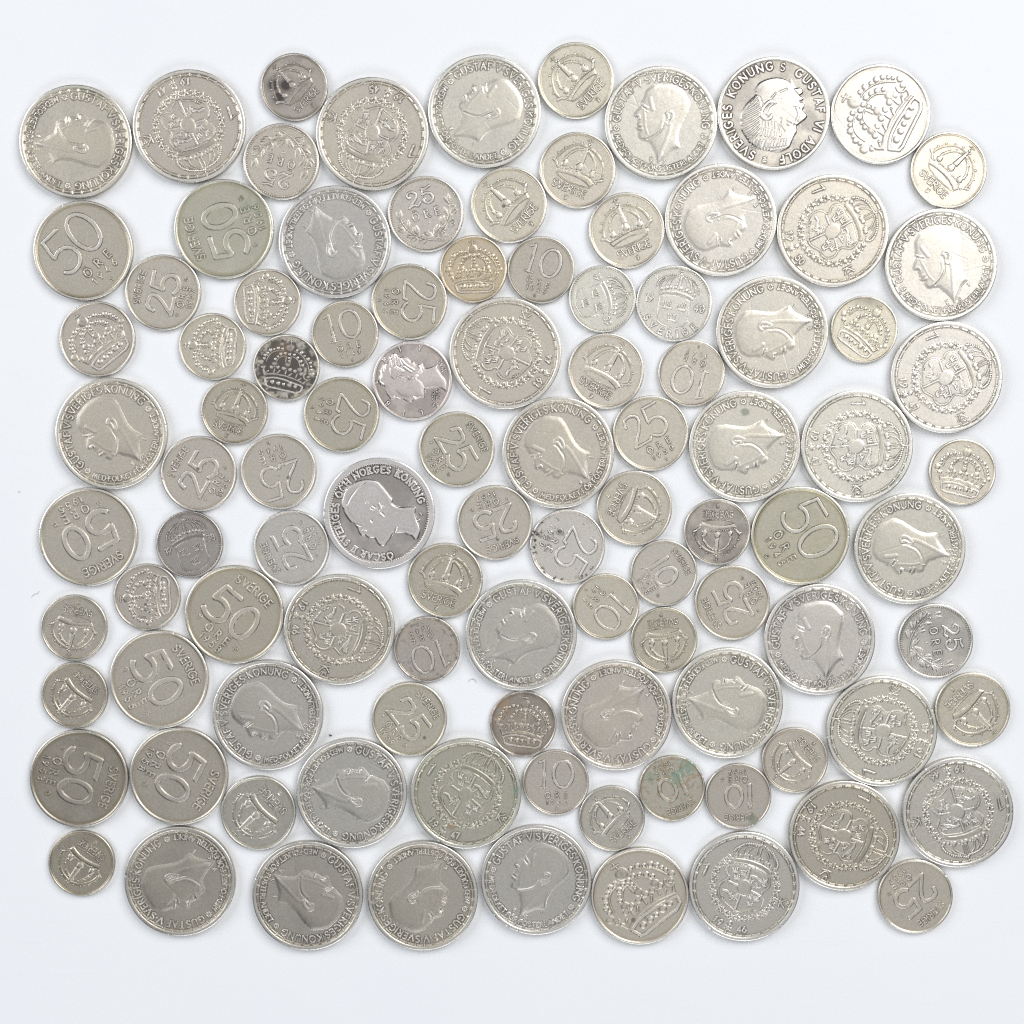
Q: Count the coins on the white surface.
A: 102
